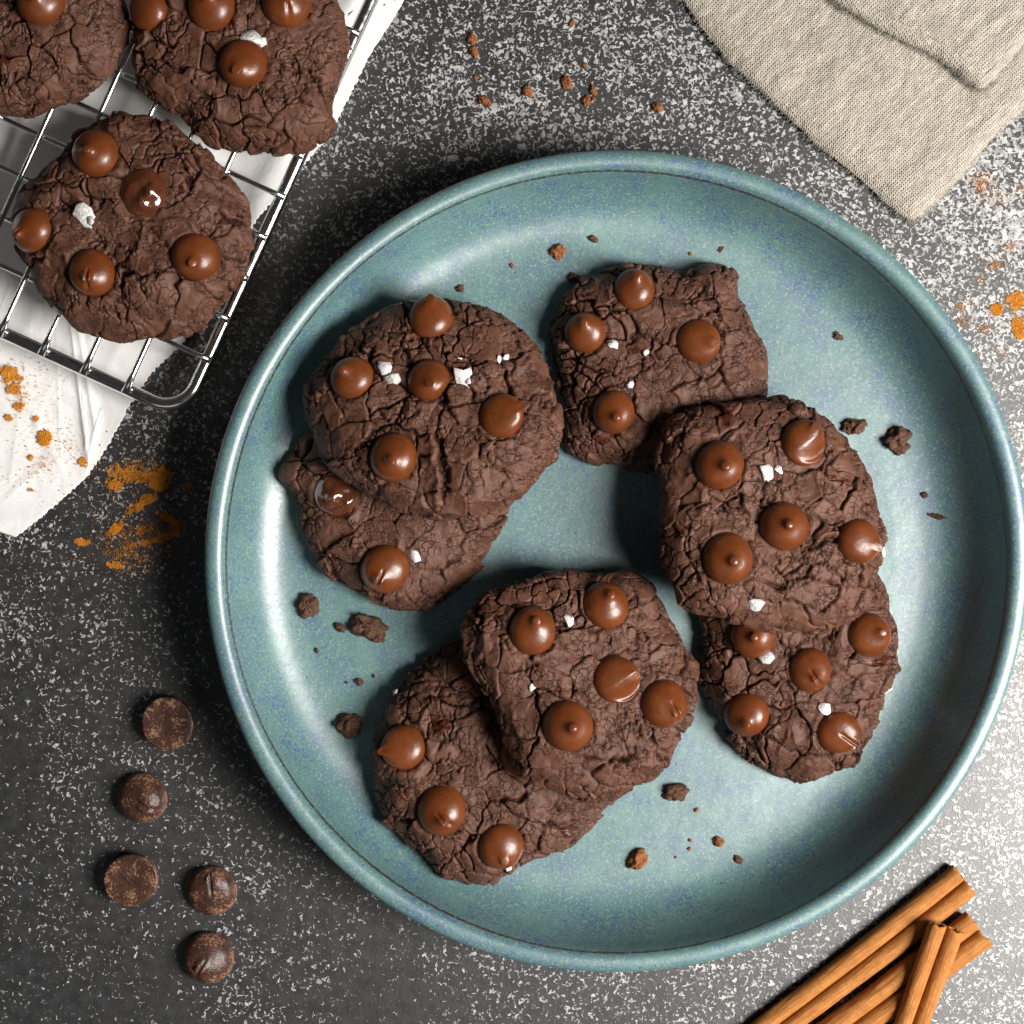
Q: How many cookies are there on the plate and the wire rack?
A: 10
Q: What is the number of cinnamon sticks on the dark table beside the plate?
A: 3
